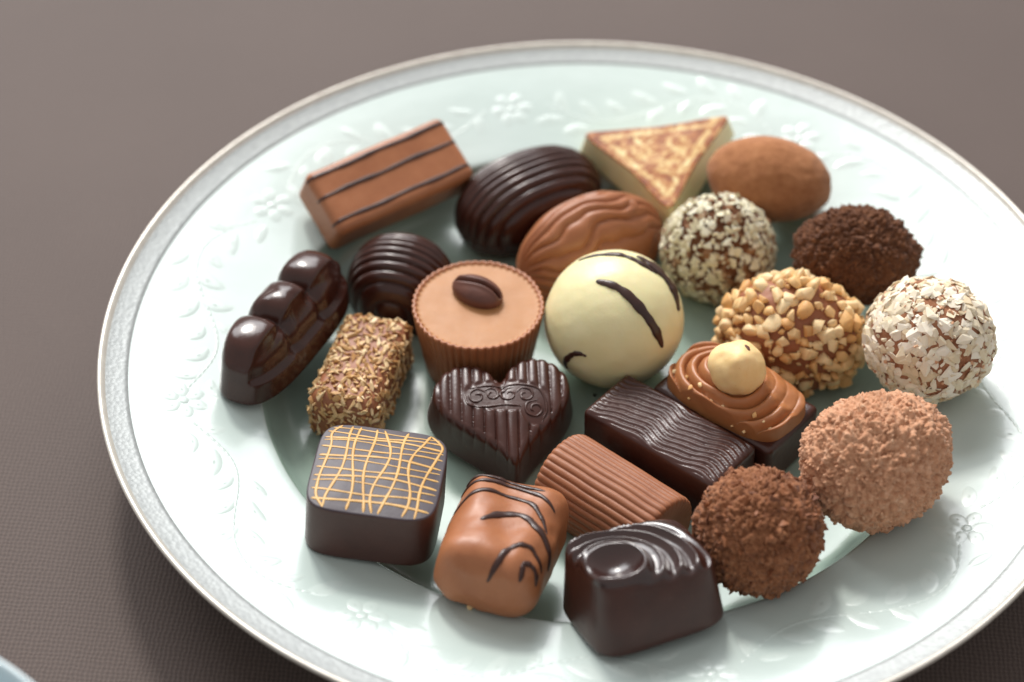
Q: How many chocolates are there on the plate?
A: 23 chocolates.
